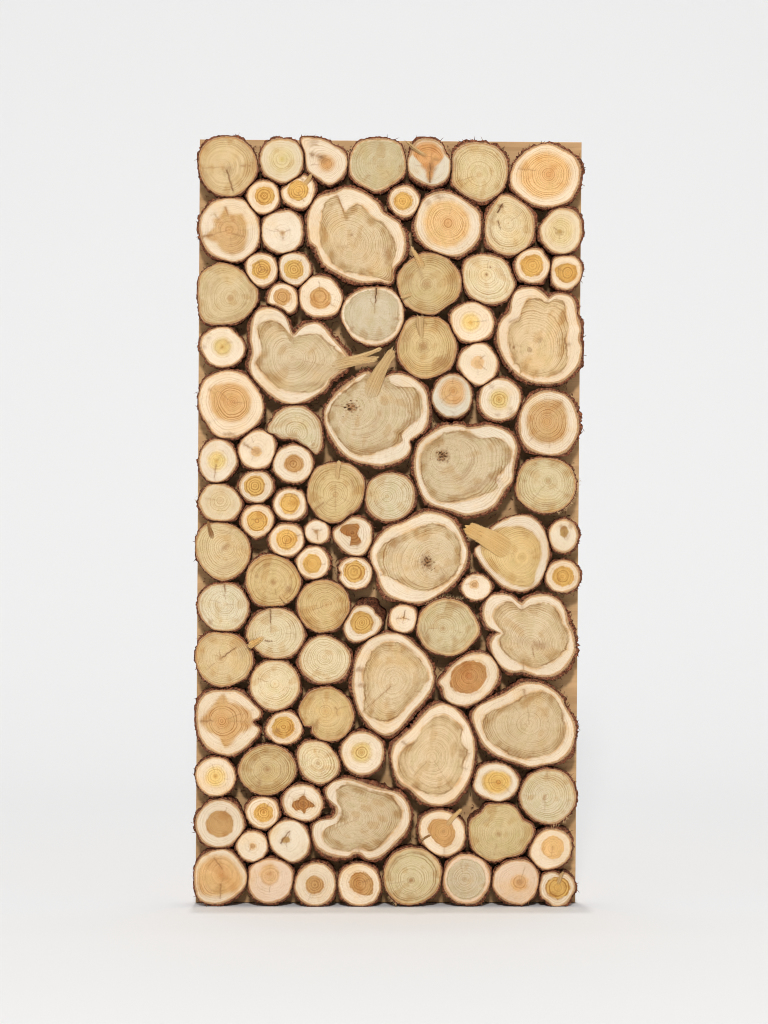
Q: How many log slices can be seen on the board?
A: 101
